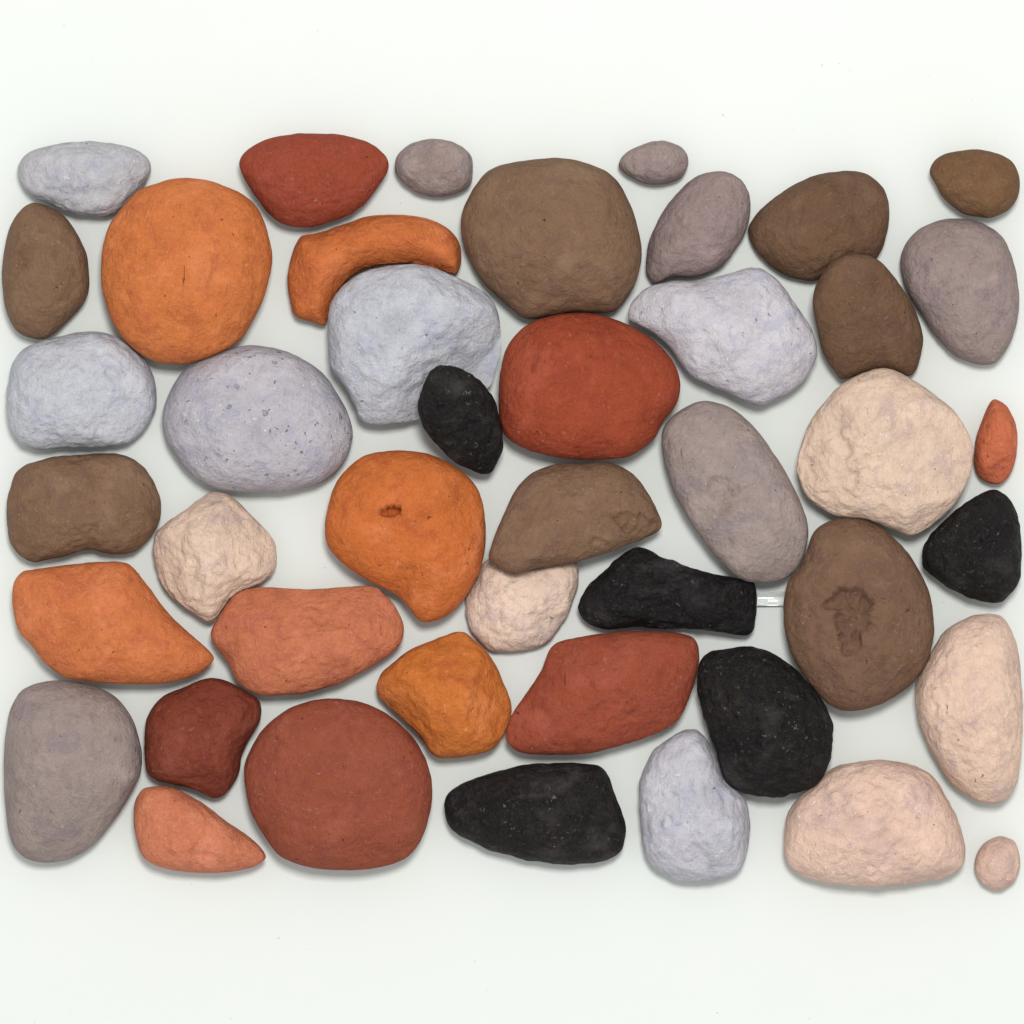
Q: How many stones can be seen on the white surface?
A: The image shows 44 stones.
